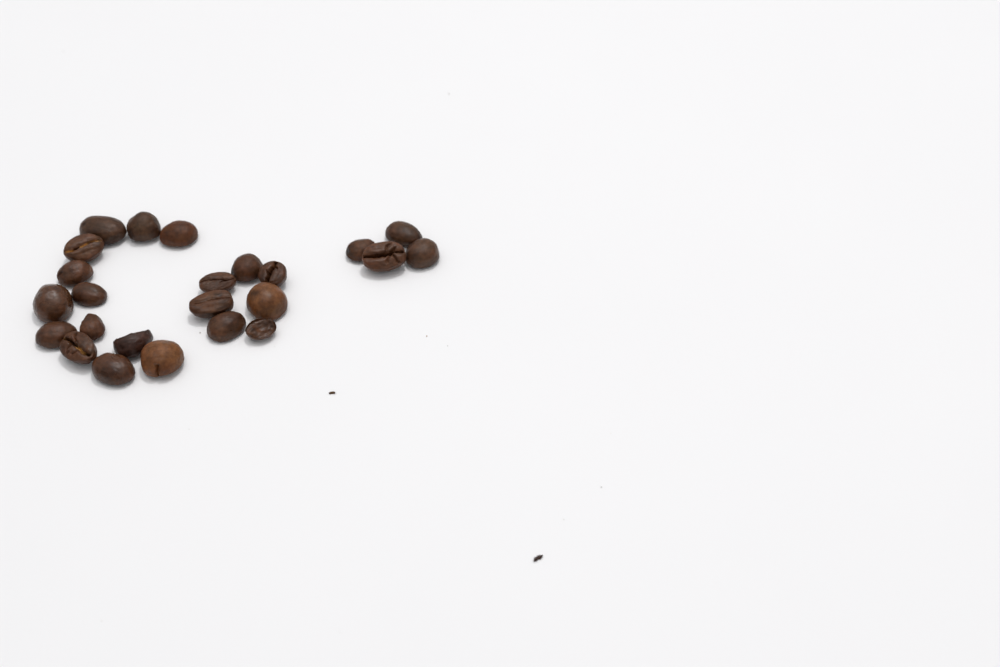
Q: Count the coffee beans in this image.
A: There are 24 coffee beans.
